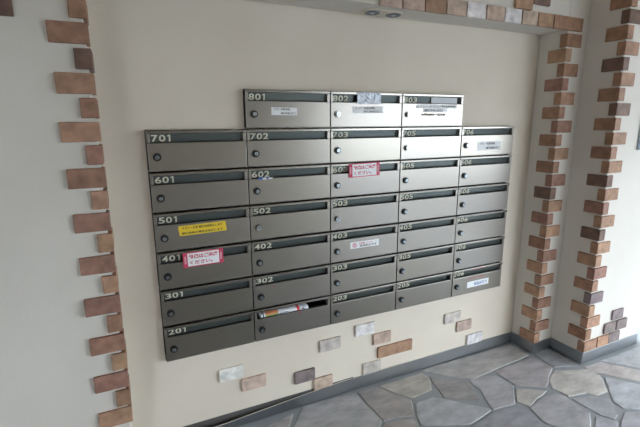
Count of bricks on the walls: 100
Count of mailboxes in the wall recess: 33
